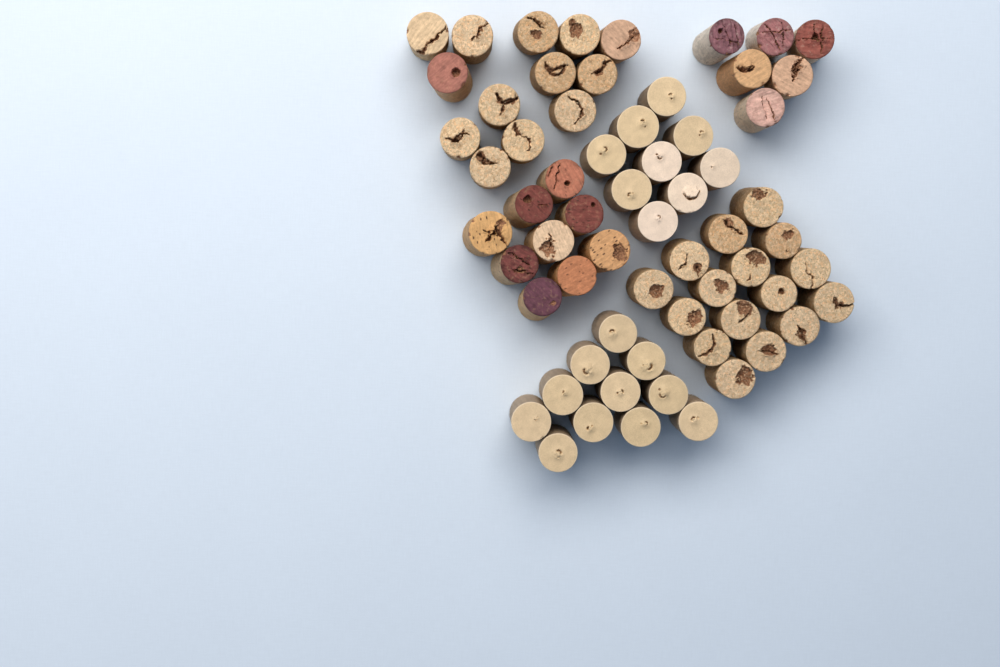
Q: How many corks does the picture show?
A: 64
